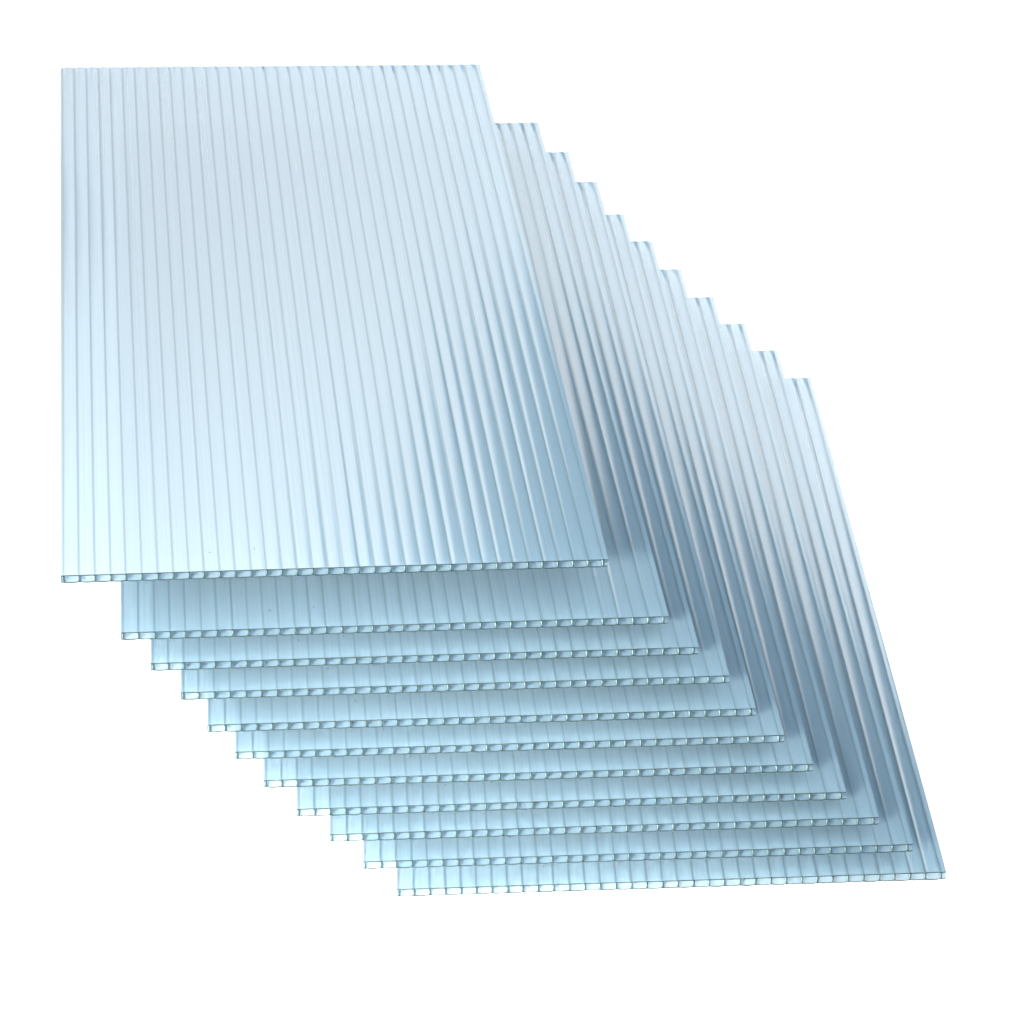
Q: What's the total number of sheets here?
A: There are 11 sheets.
